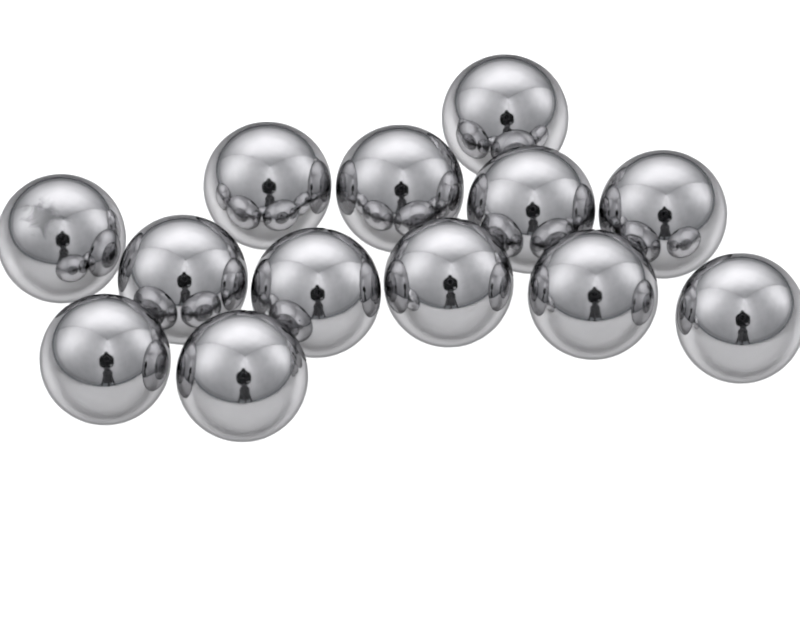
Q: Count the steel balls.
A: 13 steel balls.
